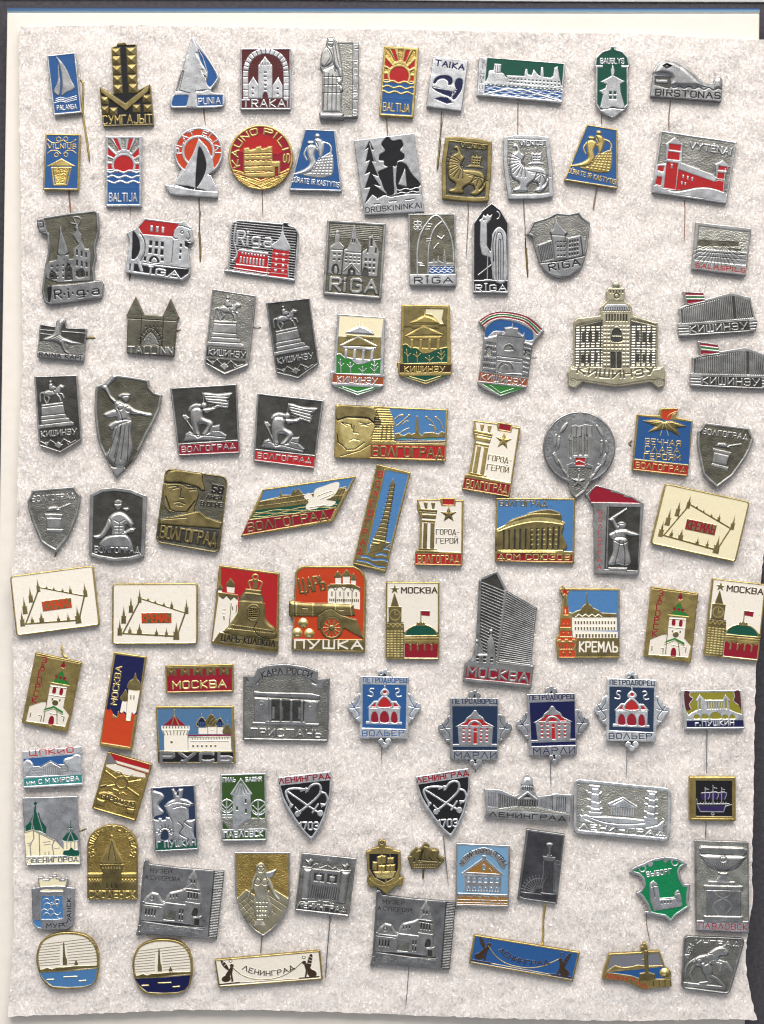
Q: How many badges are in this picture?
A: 103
